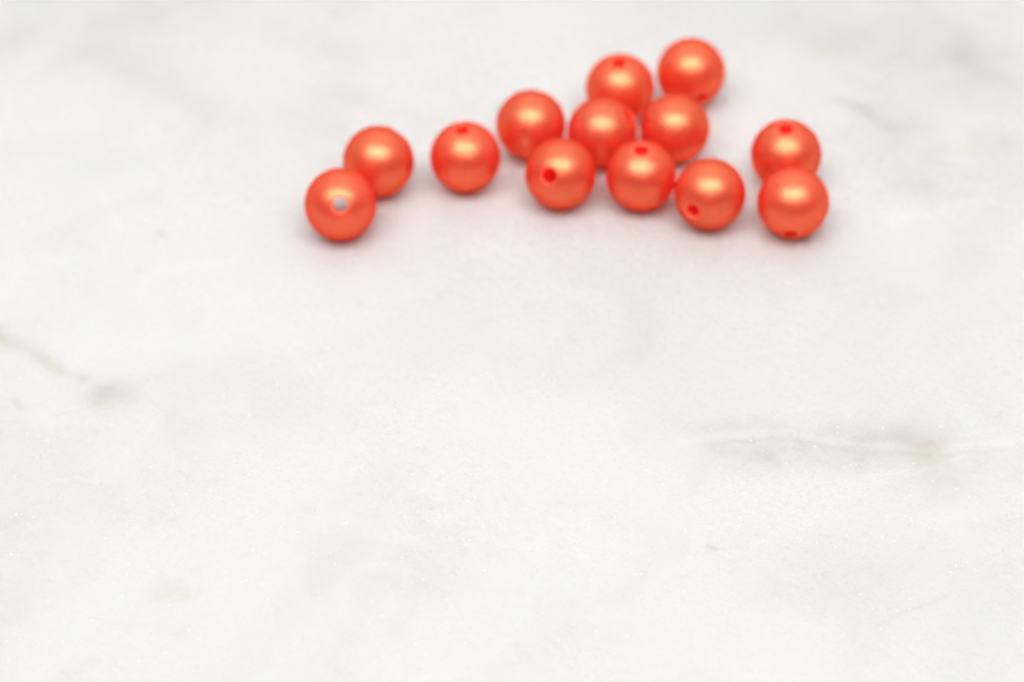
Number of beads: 13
